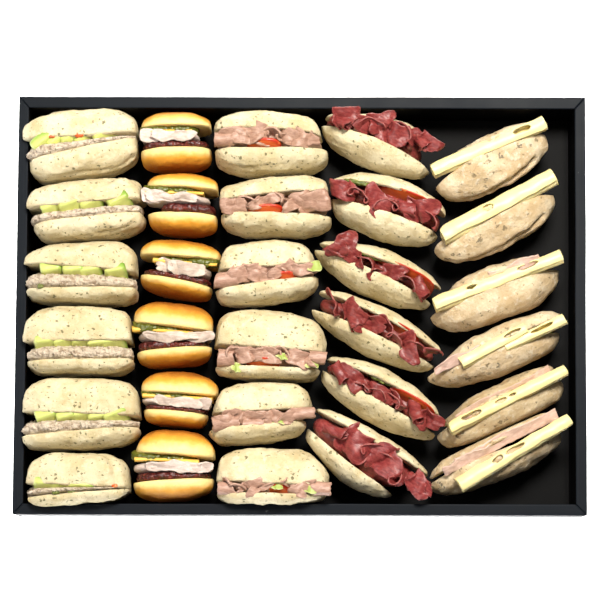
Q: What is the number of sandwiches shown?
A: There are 30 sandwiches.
